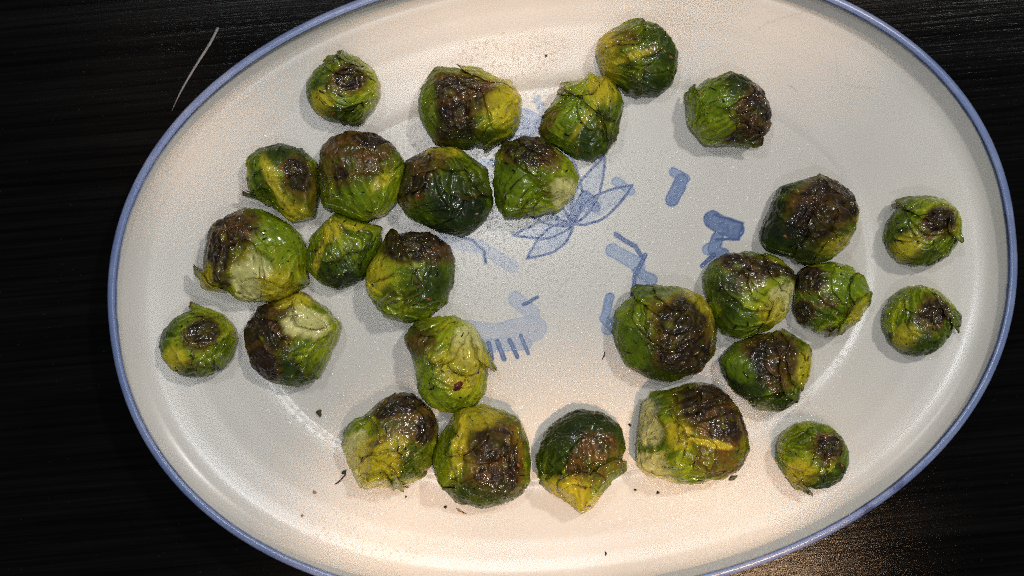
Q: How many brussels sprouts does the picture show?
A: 27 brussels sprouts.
